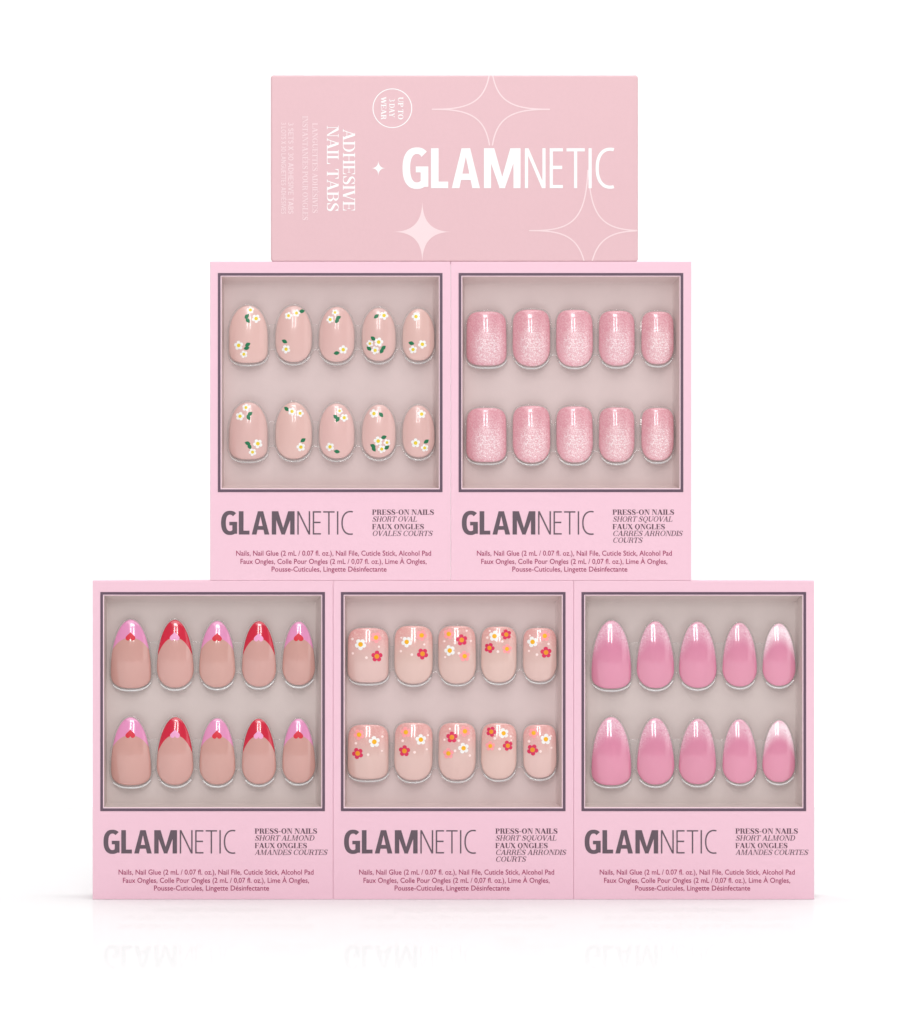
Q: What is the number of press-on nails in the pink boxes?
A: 50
